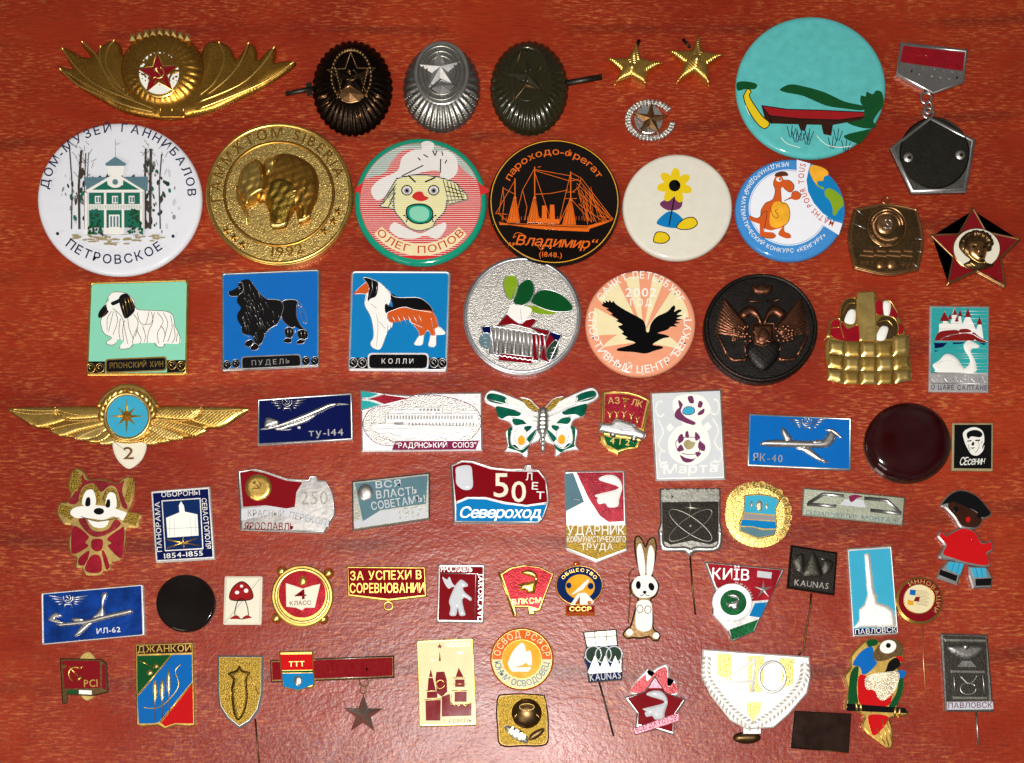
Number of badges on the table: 70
